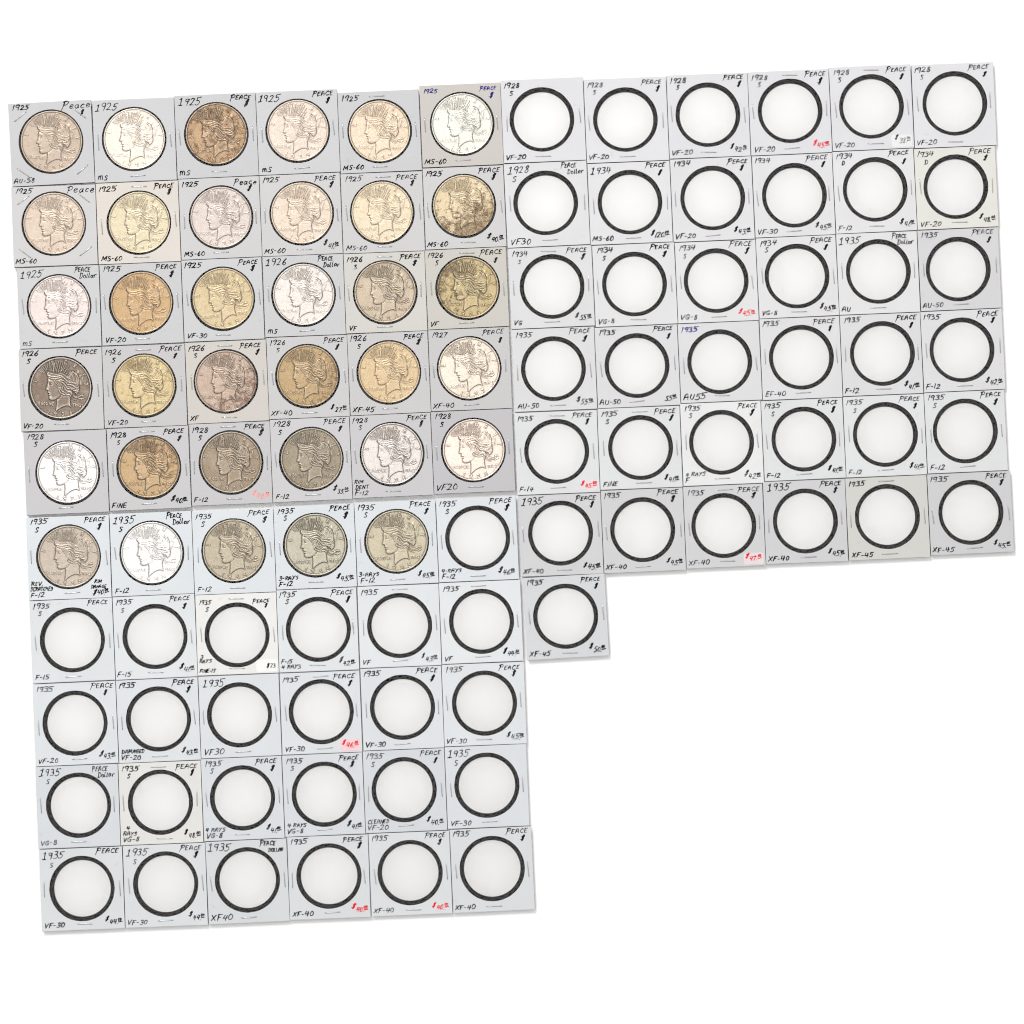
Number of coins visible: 35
